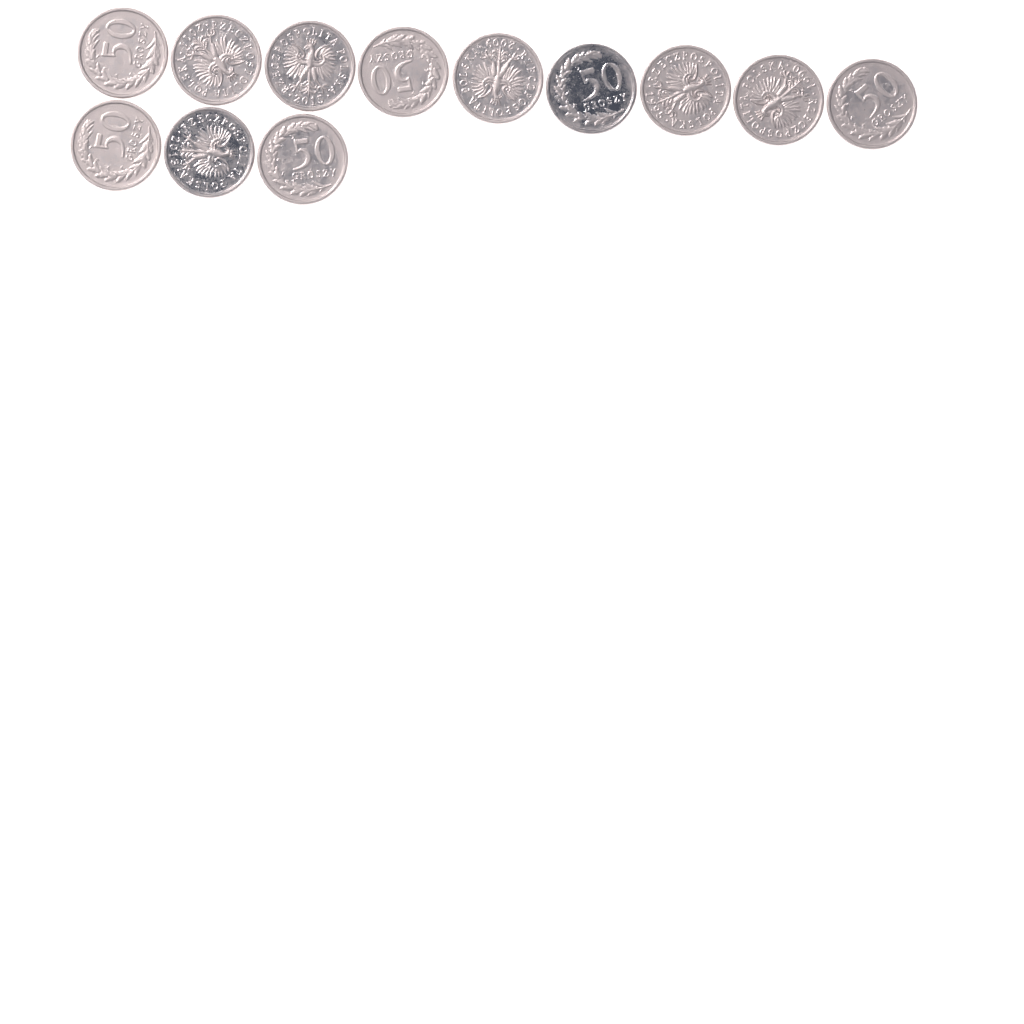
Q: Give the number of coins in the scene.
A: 12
